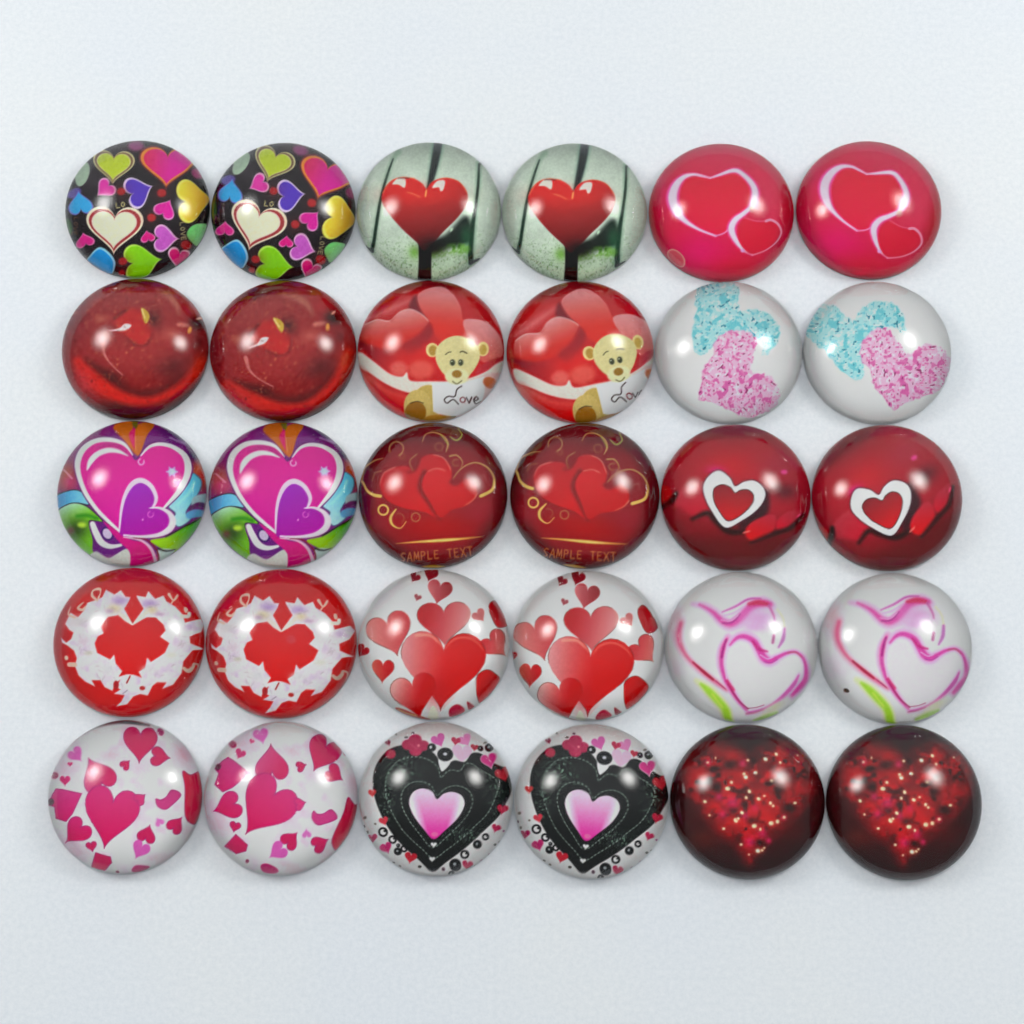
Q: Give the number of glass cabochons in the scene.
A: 30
